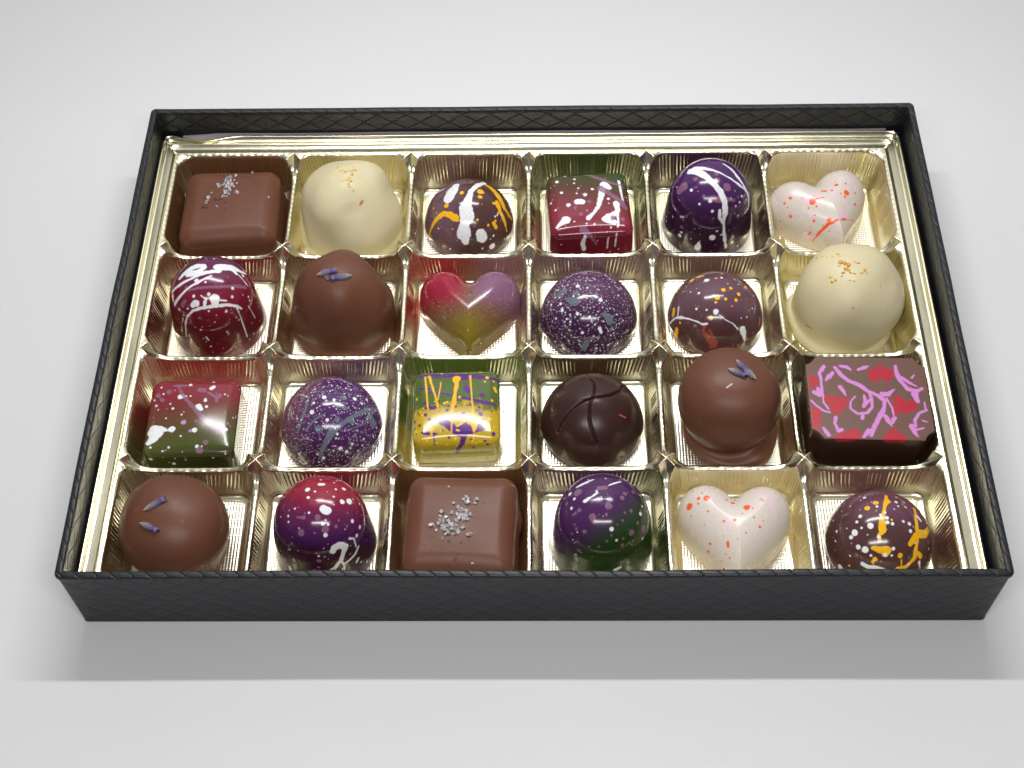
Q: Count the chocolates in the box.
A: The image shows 24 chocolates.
